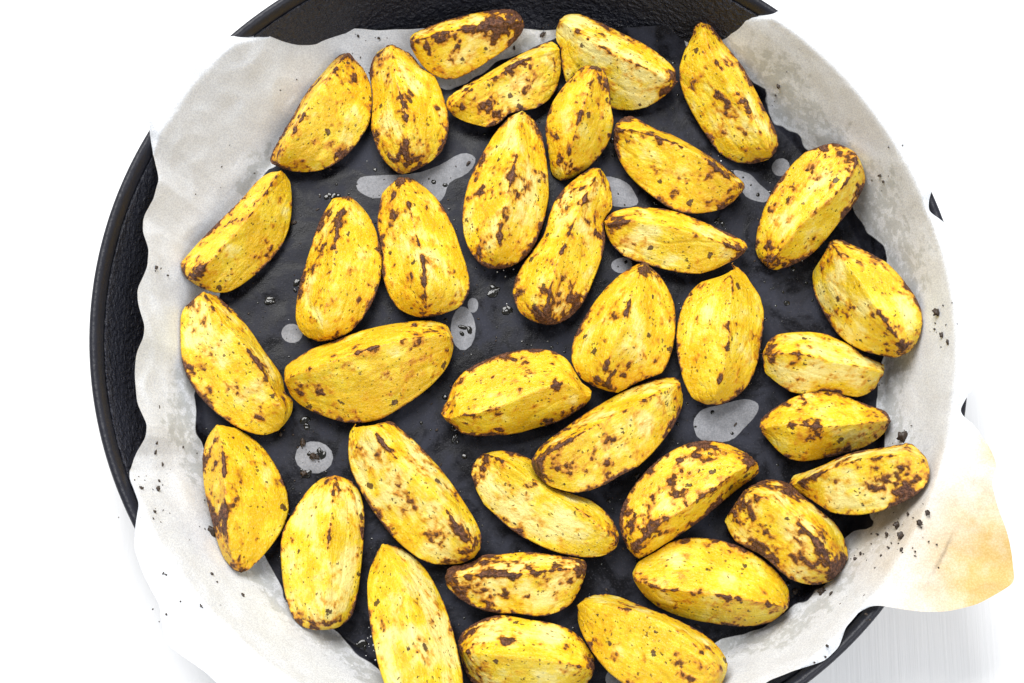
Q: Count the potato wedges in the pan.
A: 36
